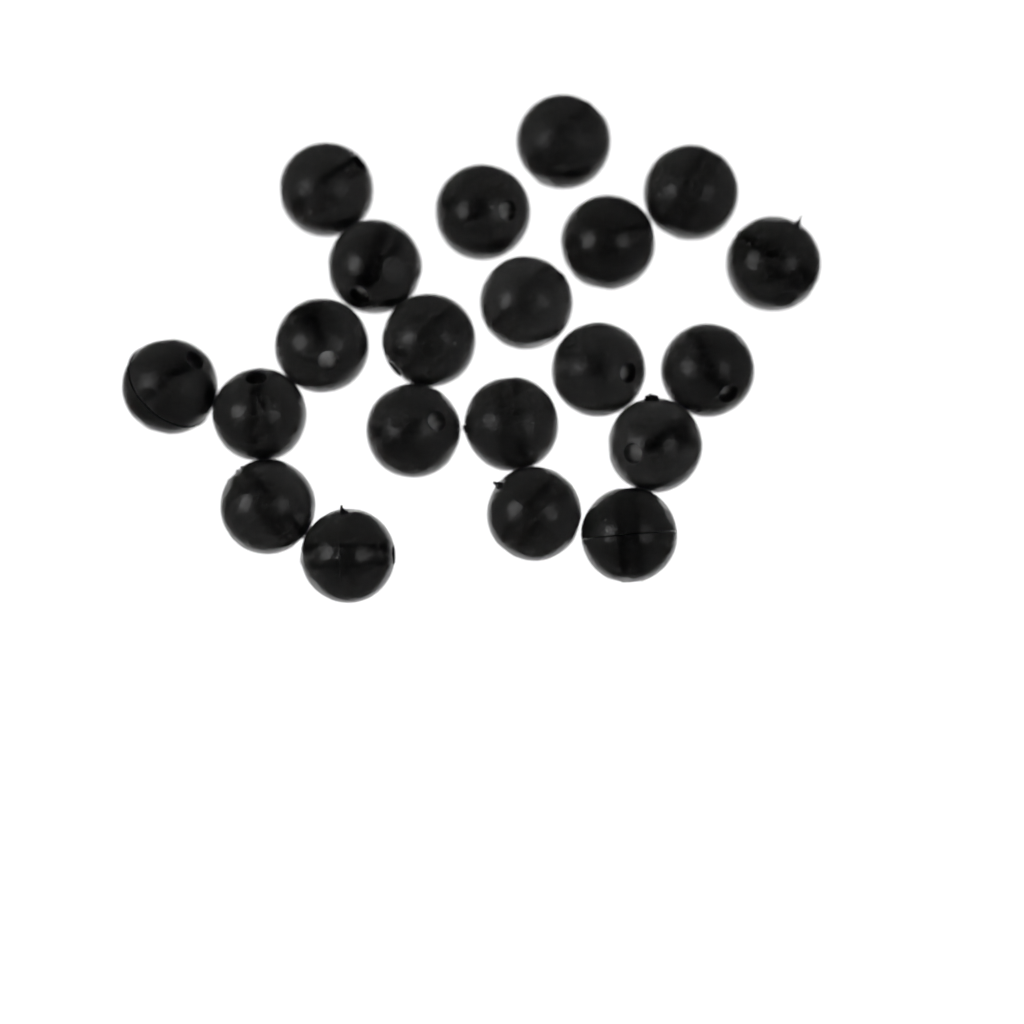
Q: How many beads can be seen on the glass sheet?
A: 21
